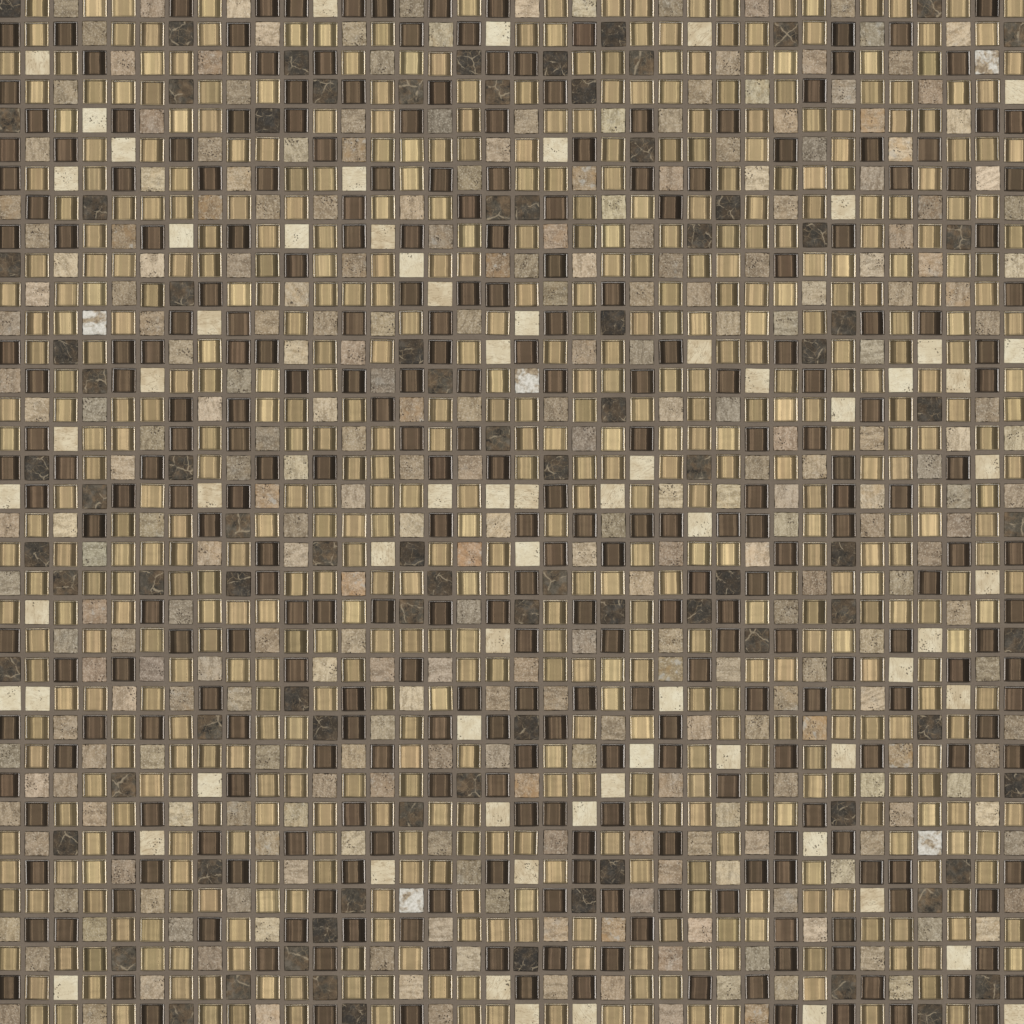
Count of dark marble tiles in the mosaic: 90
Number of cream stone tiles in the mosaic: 68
